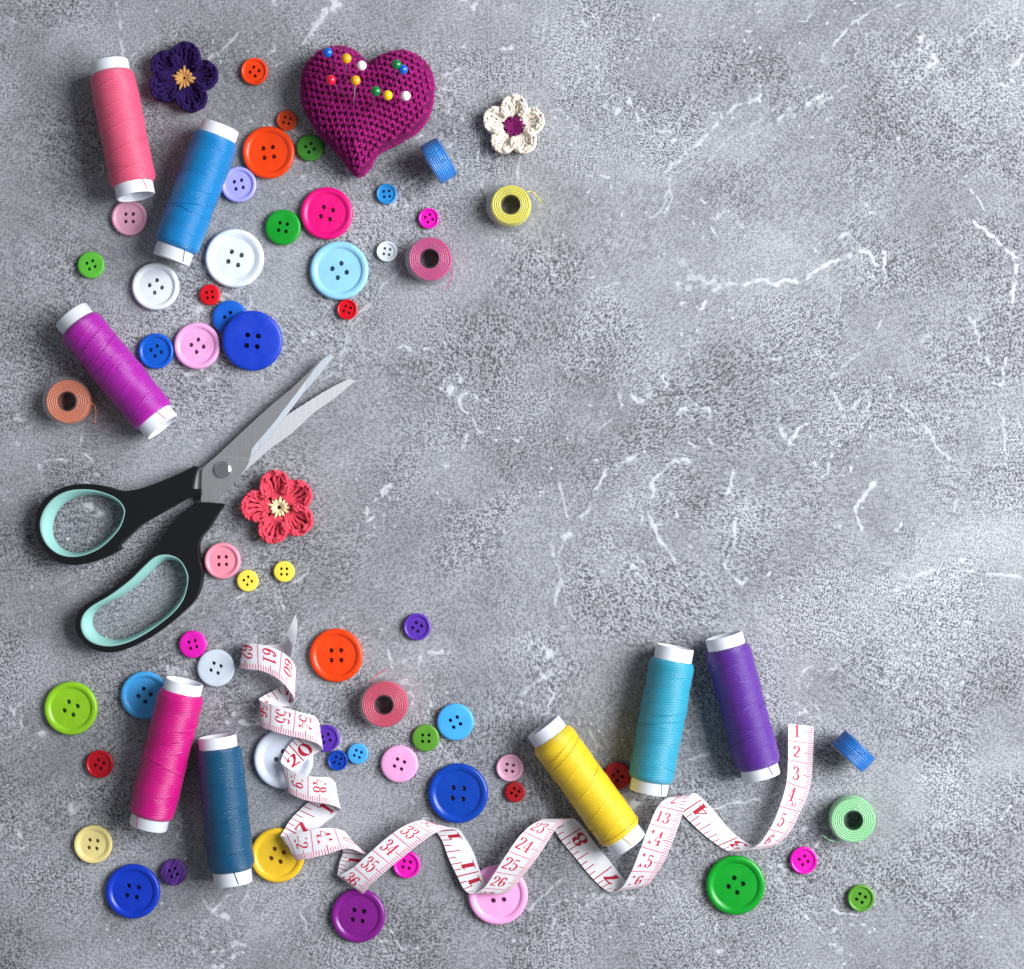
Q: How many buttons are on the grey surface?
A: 52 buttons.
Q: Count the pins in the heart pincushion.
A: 10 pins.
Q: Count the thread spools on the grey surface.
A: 8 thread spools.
